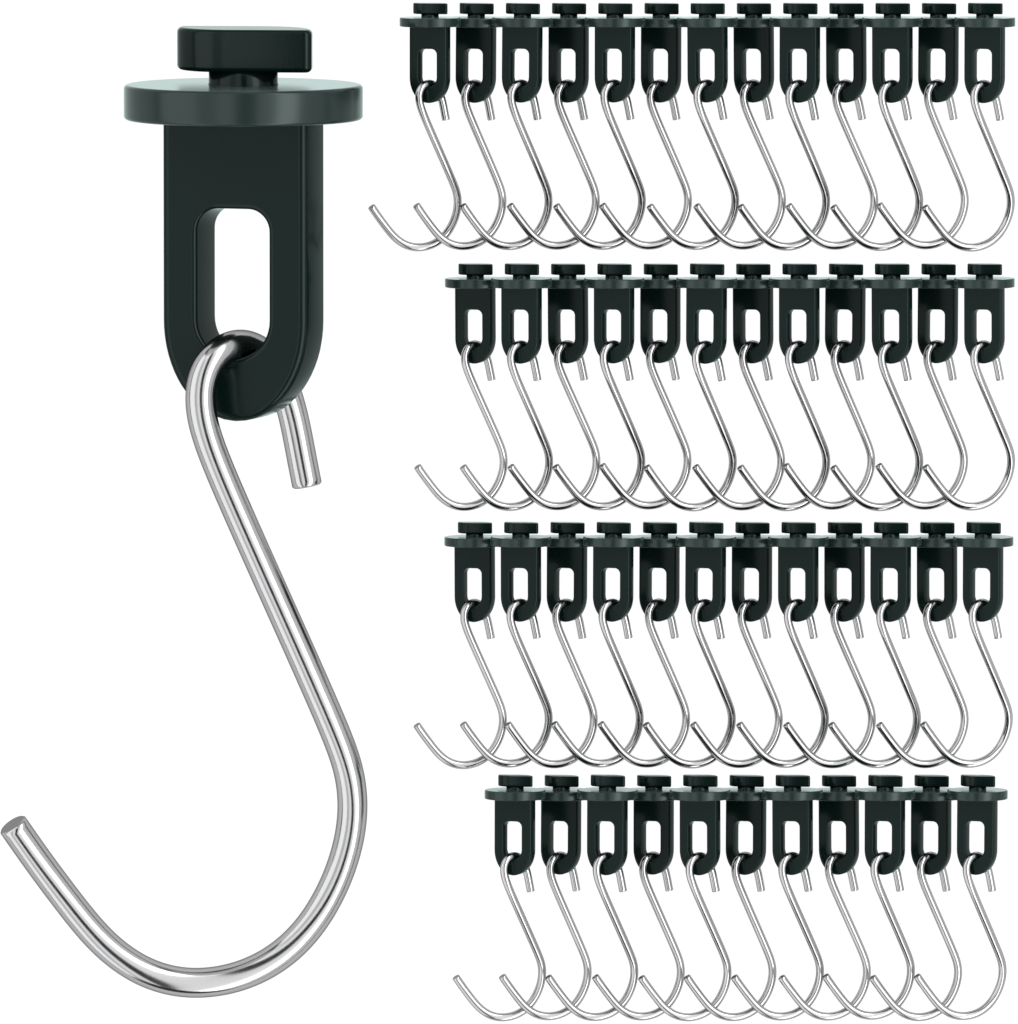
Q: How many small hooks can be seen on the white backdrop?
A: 48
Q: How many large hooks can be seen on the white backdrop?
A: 1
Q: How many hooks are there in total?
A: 49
